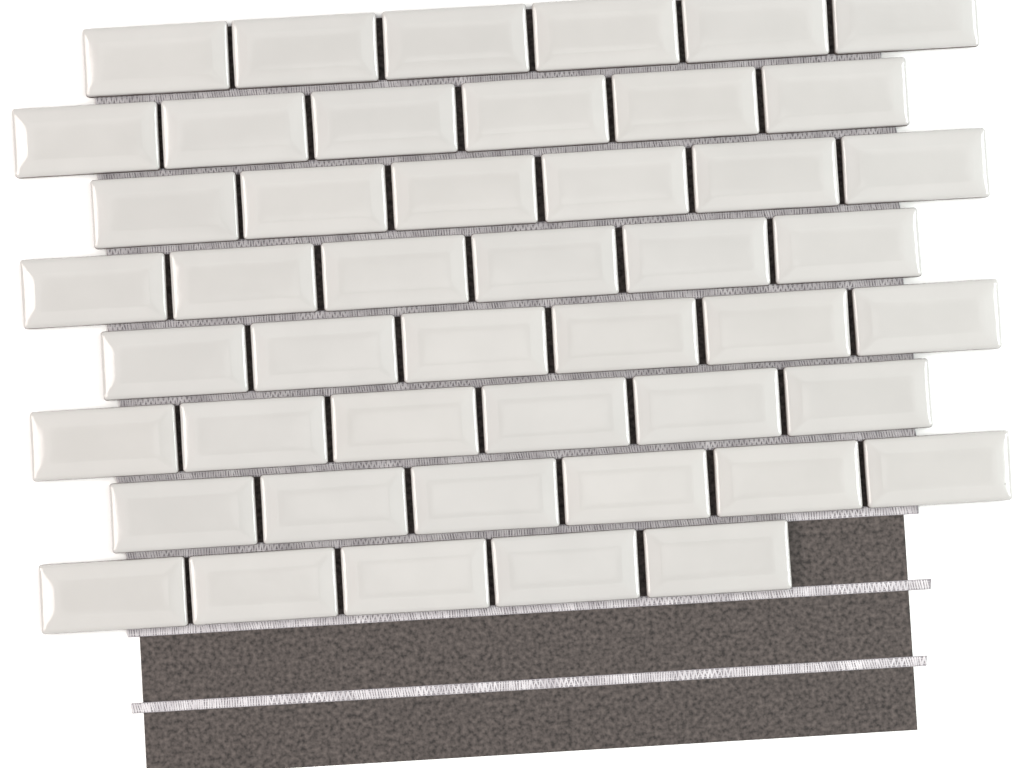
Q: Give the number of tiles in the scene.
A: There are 47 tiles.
